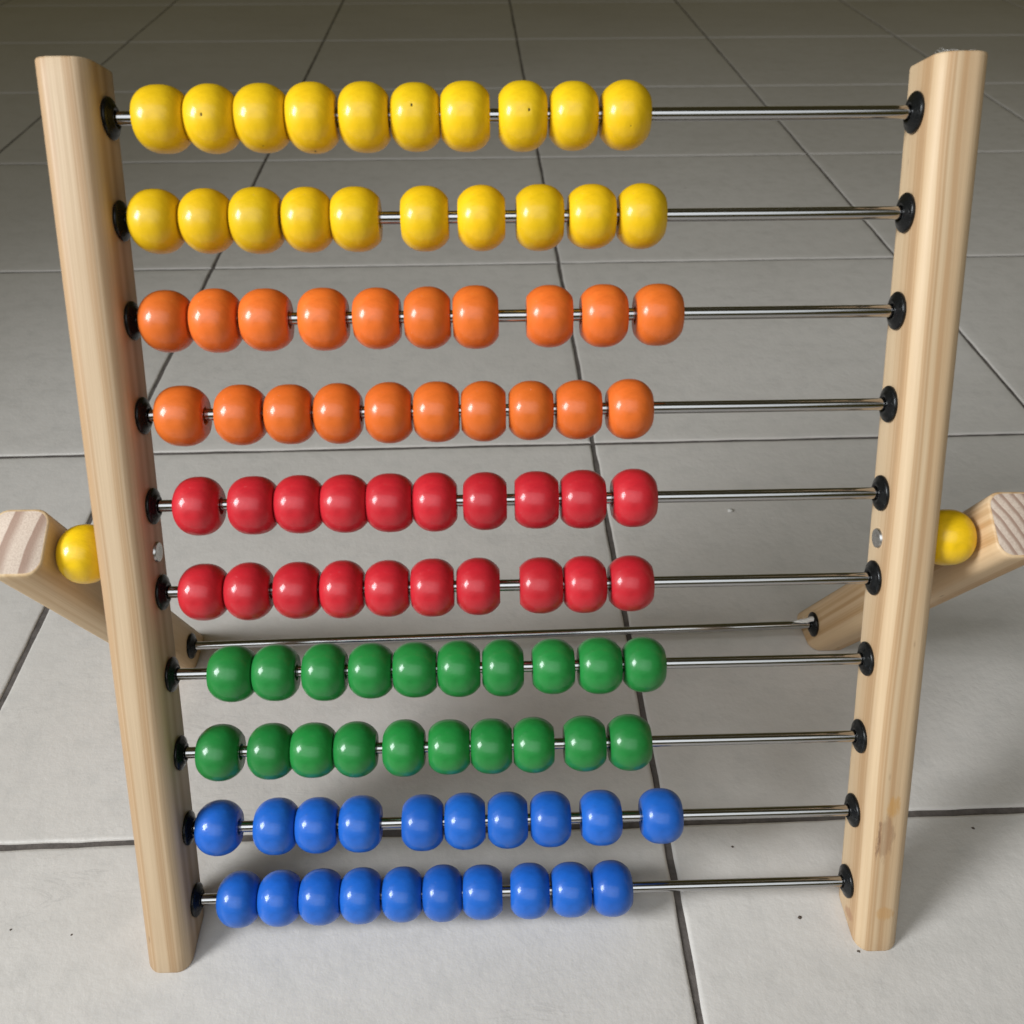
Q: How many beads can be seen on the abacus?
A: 102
